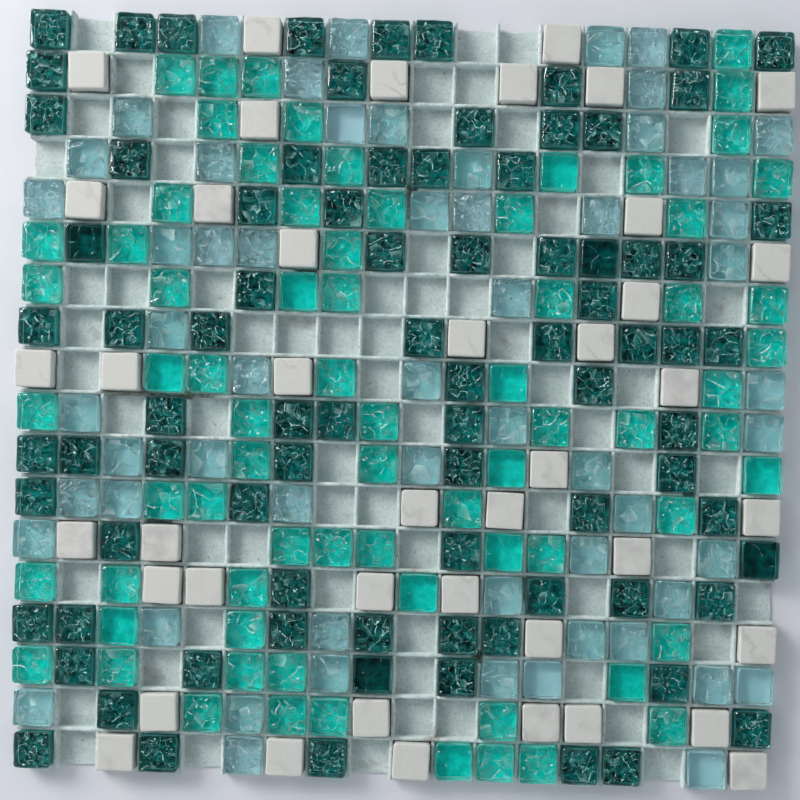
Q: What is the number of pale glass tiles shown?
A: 59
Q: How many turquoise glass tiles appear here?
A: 73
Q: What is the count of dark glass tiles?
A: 83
